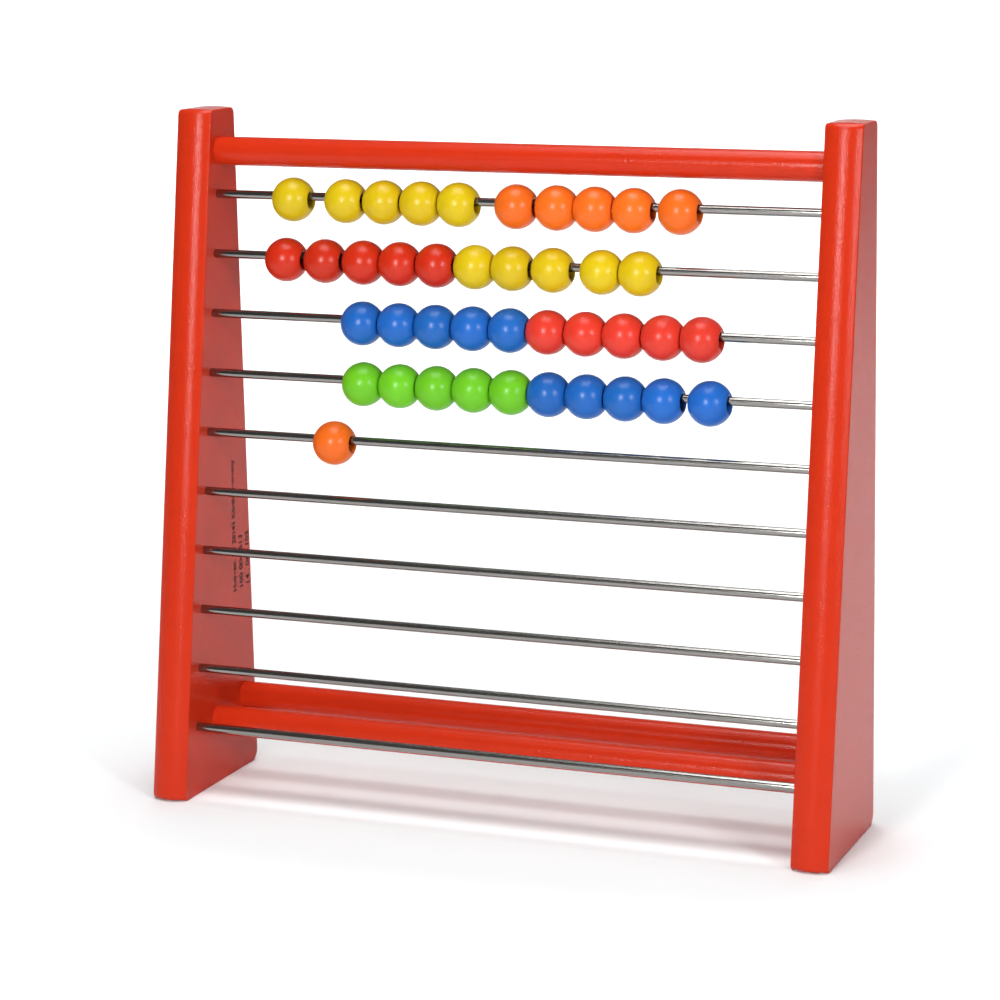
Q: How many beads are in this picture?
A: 41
